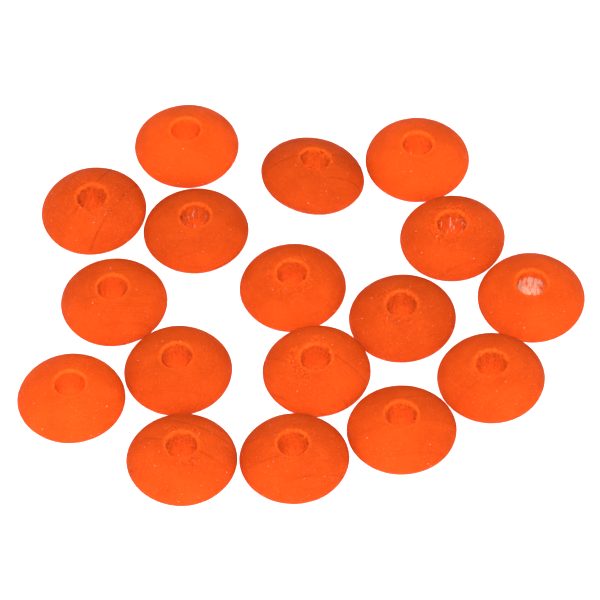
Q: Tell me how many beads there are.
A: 17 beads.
